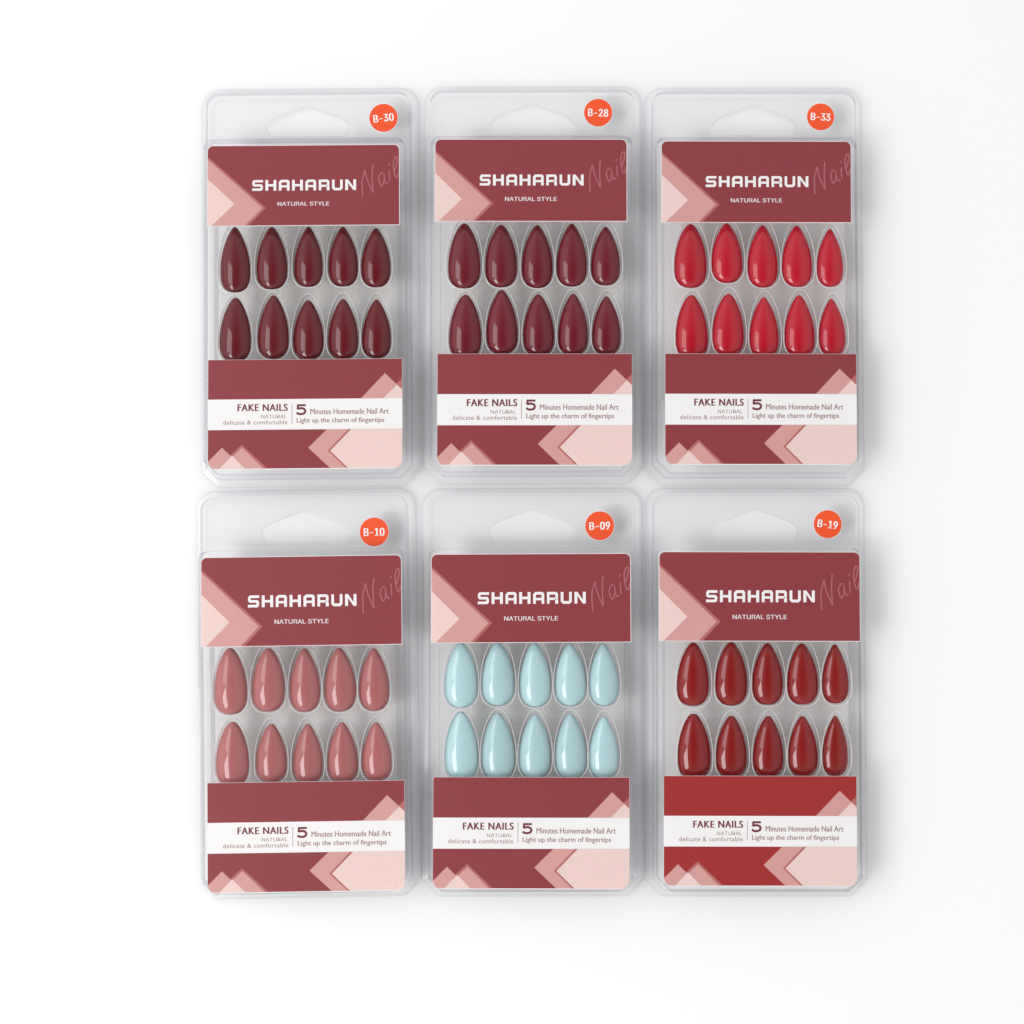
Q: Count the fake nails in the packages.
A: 60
